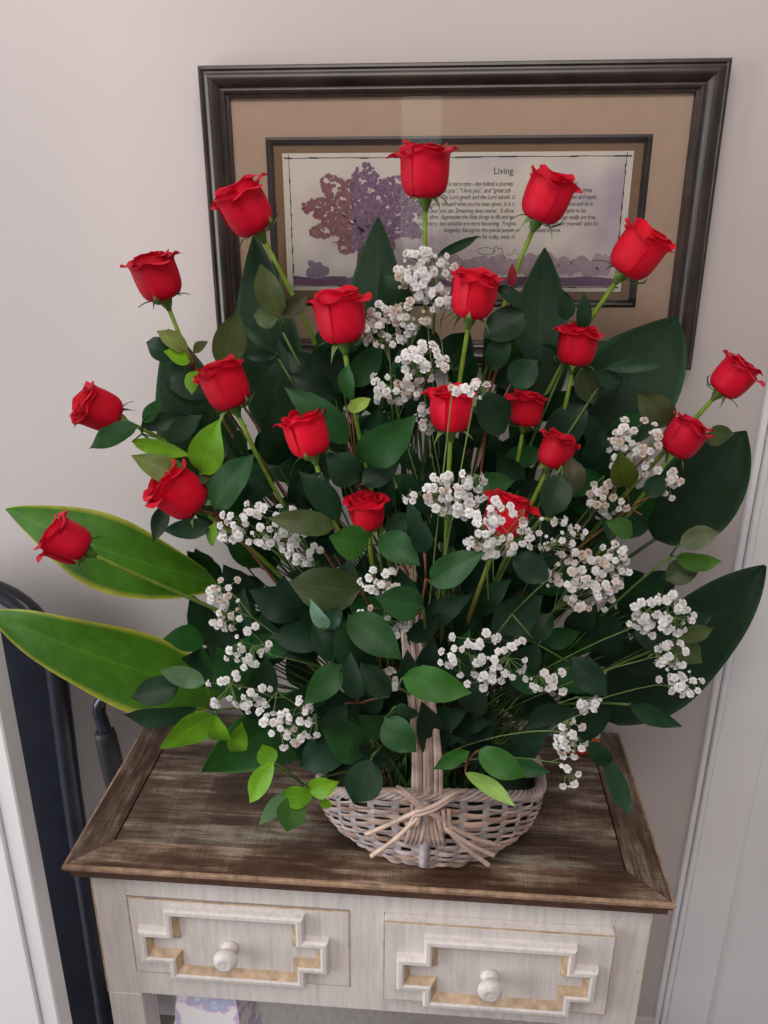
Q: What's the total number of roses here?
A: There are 20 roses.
